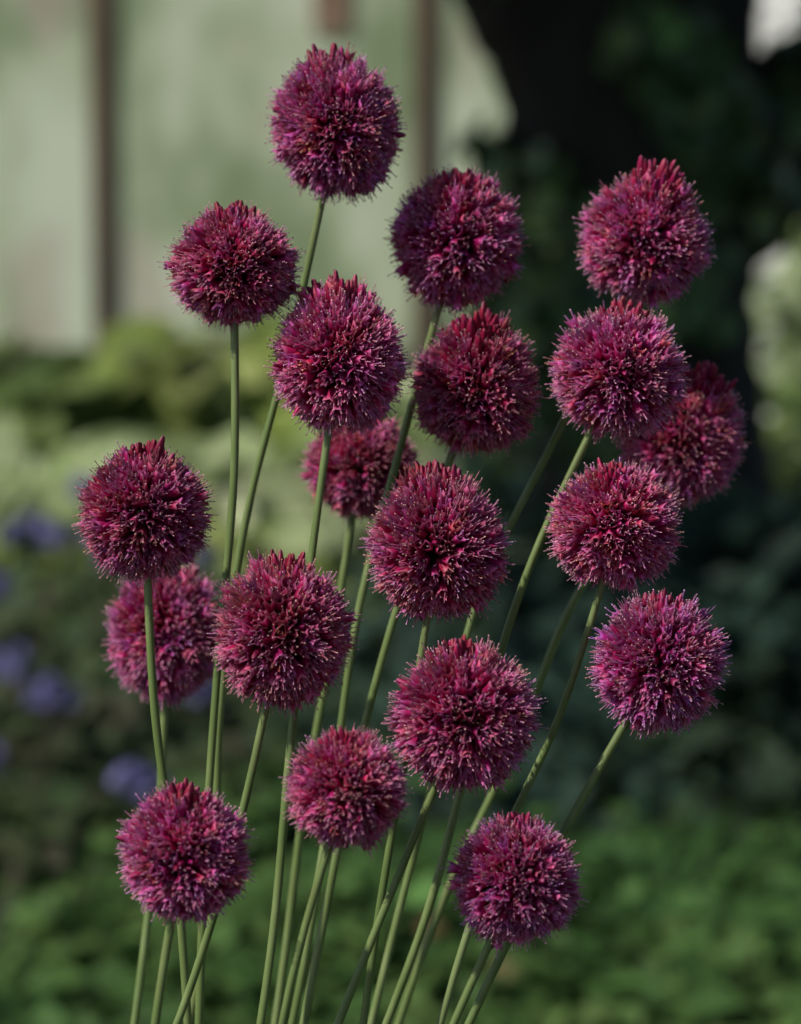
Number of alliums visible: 19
